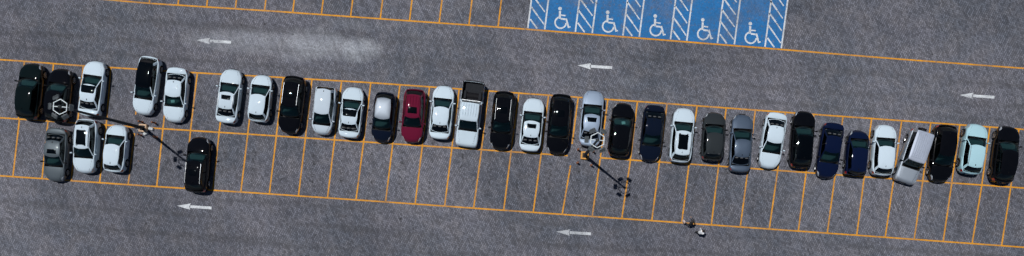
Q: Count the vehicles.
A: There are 36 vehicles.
